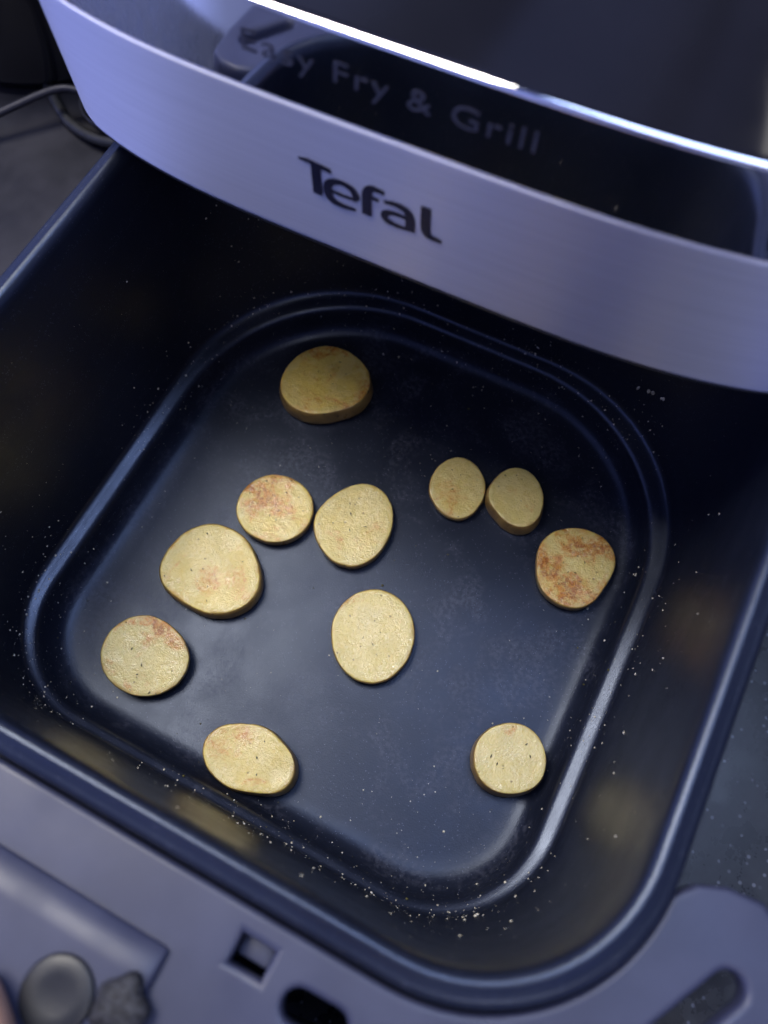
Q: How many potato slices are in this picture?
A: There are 11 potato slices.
